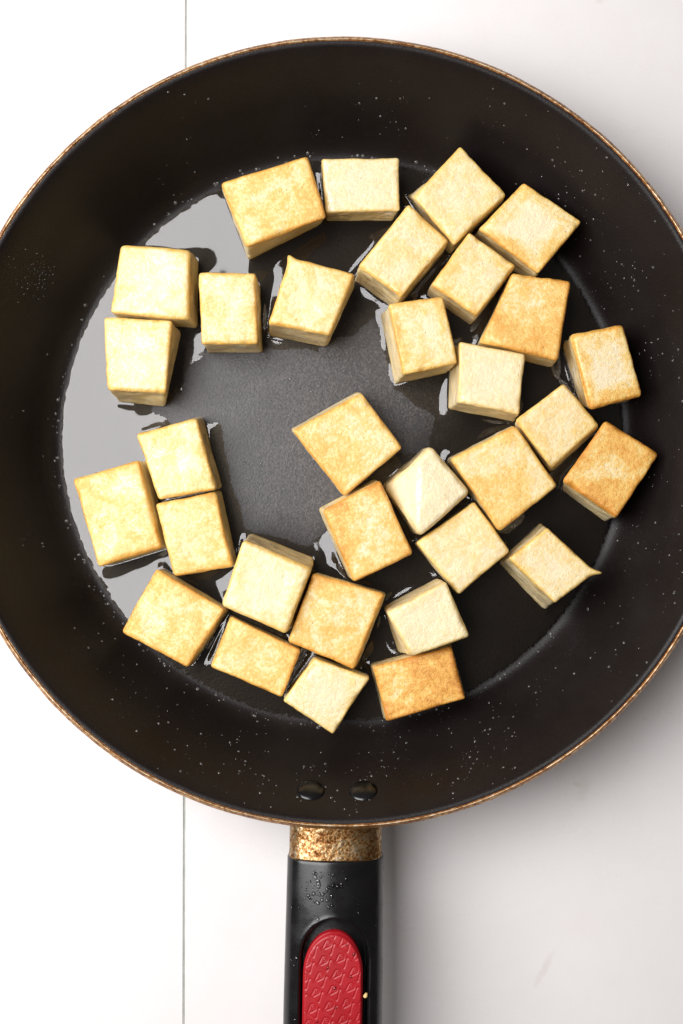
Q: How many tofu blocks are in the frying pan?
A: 32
